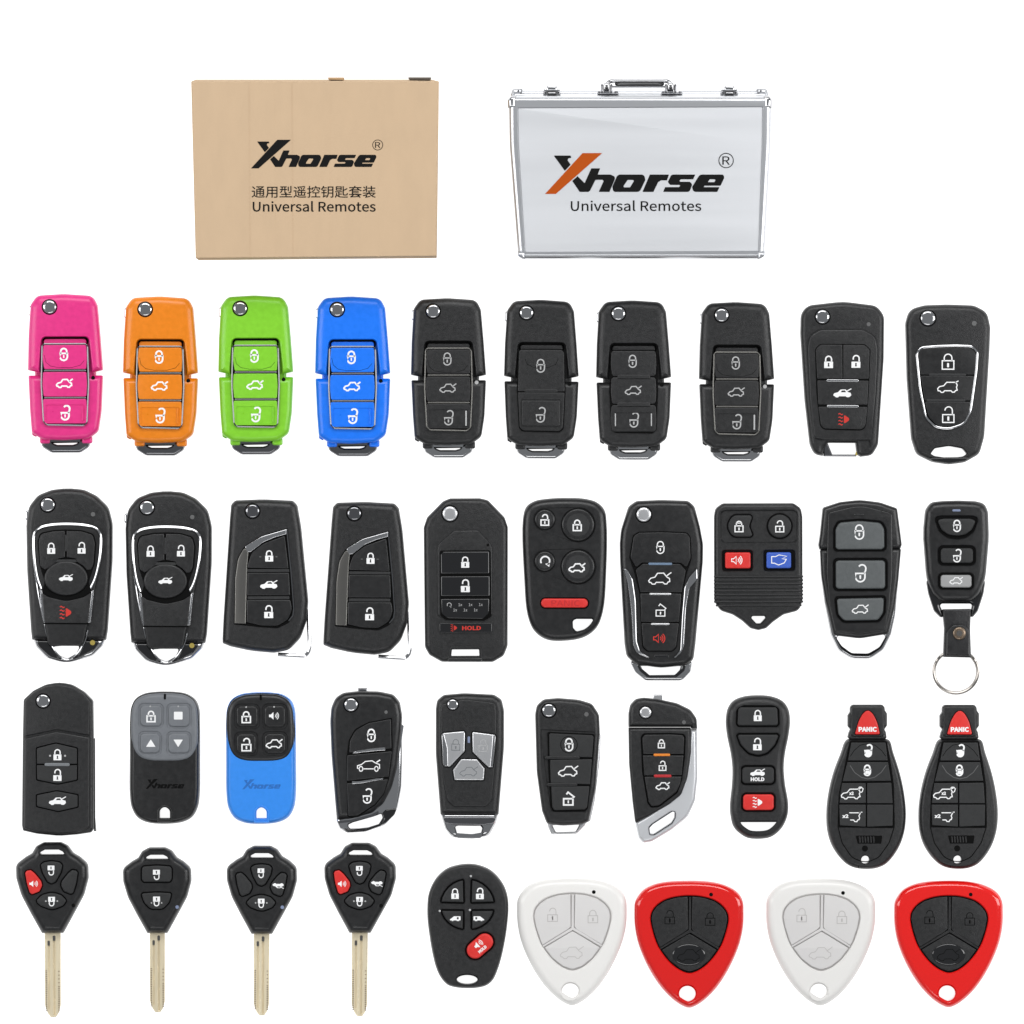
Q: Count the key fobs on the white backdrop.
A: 39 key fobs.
